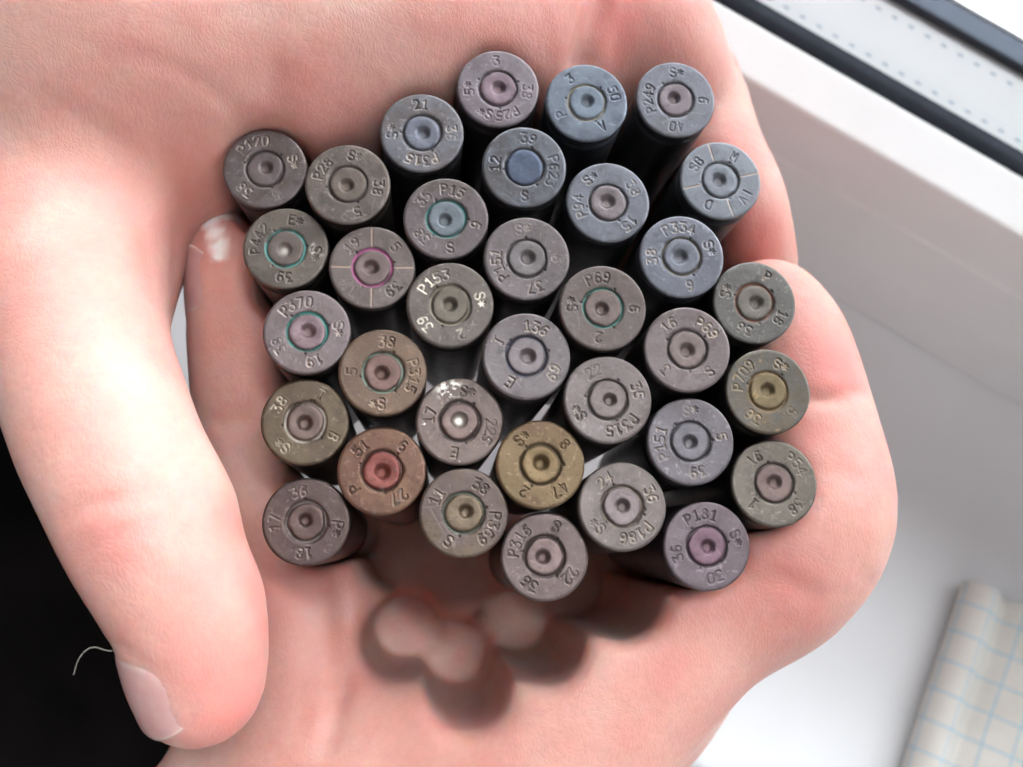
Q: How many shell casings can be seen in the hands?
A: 34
